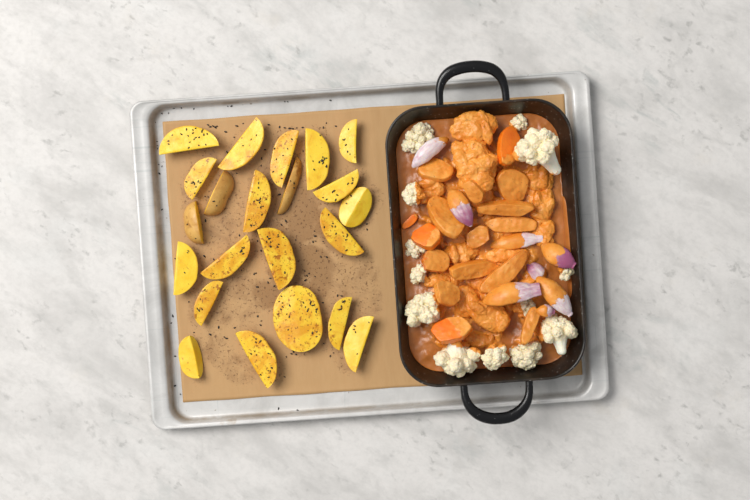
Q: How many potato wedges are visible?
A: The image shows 22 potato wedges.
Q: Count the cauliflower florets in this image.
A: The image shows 13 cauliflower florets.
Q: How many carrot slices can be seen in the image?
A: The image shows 16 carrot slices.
